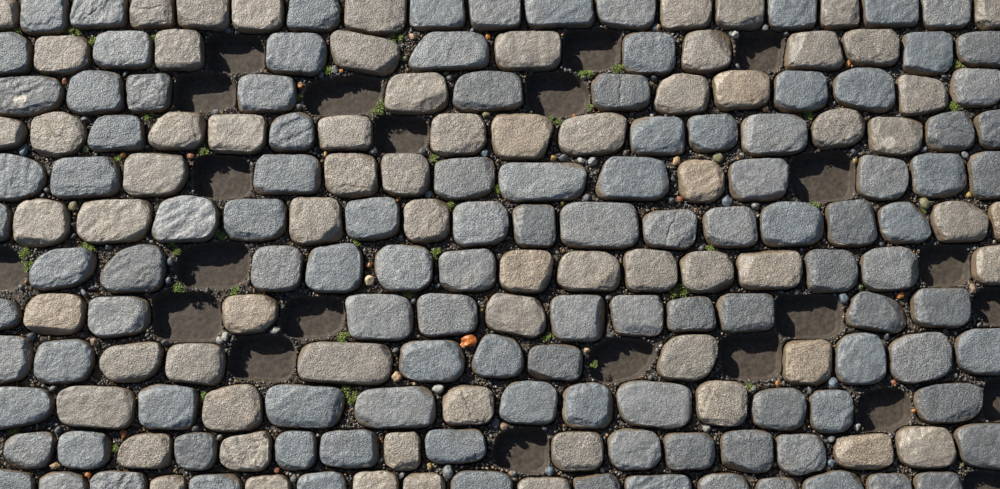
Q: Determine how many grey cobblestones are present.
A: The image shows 115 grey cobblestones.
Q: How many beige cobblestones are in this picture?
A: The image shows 69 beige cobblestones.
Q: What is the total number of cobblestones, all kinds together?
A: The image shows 184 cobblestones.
